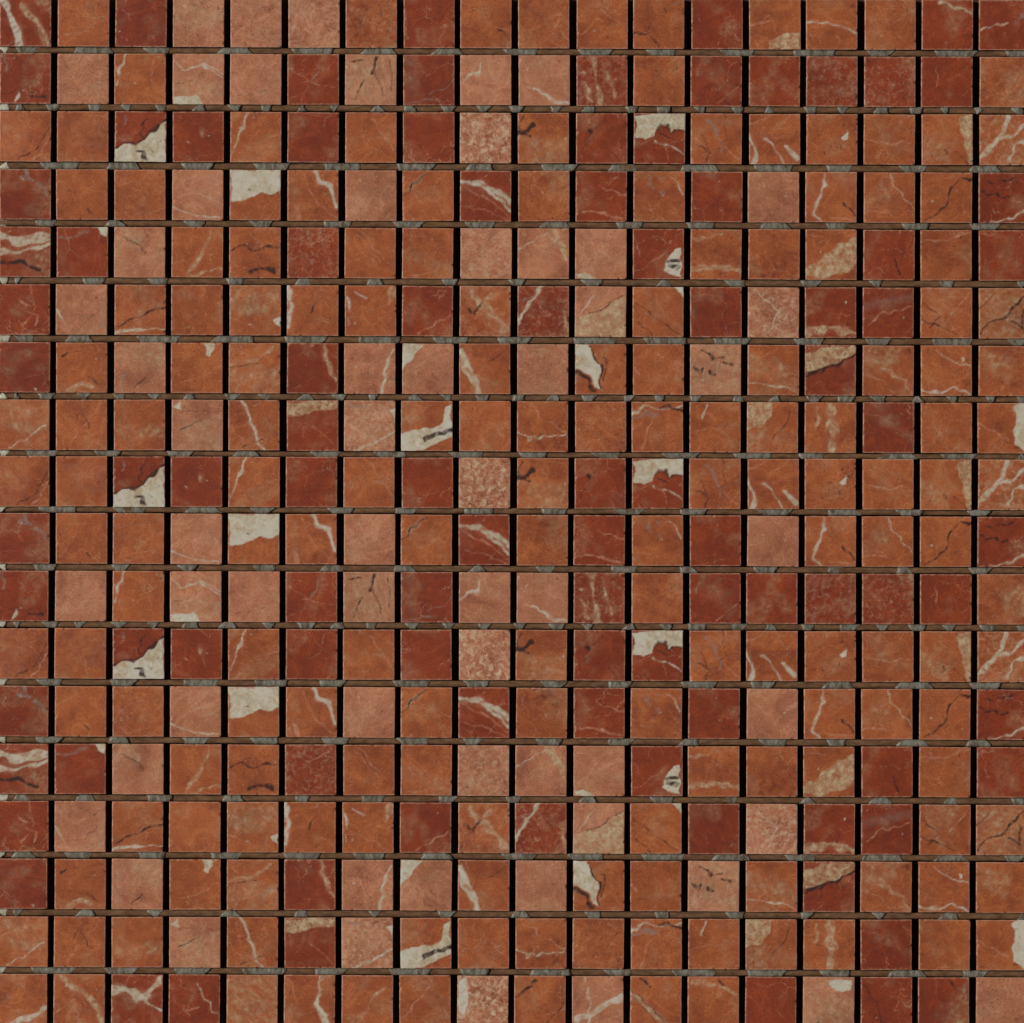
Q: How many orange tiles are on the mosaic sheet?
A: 169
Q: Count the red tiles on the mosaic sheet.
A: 96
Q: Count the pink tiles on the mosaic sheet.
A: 59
